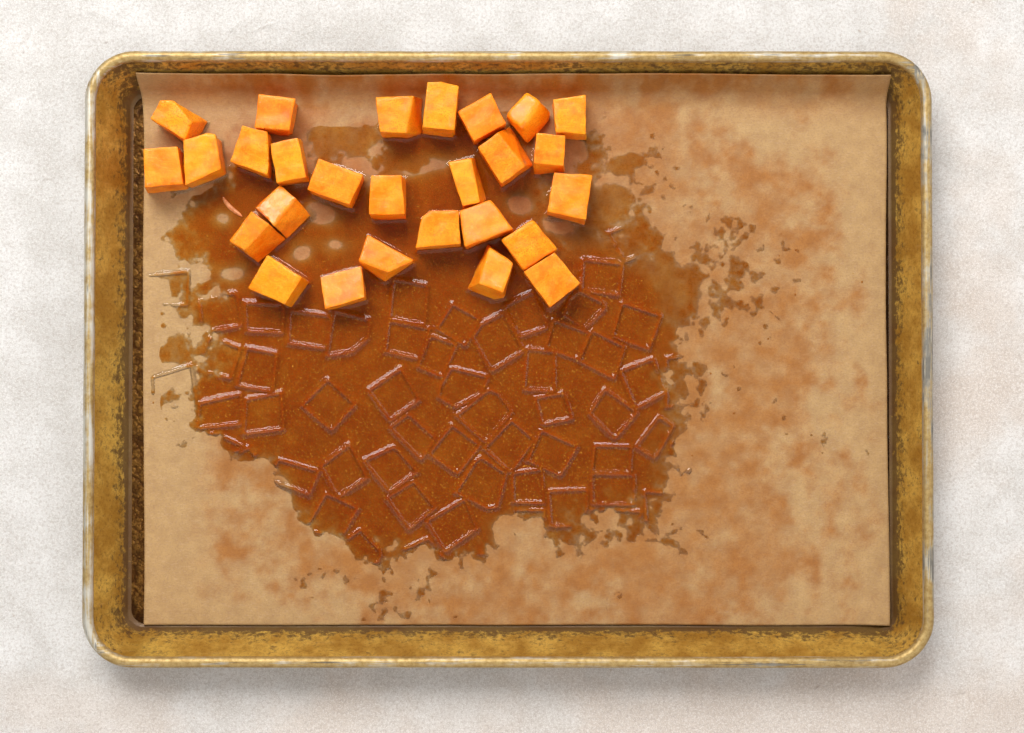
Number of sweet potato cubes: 27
